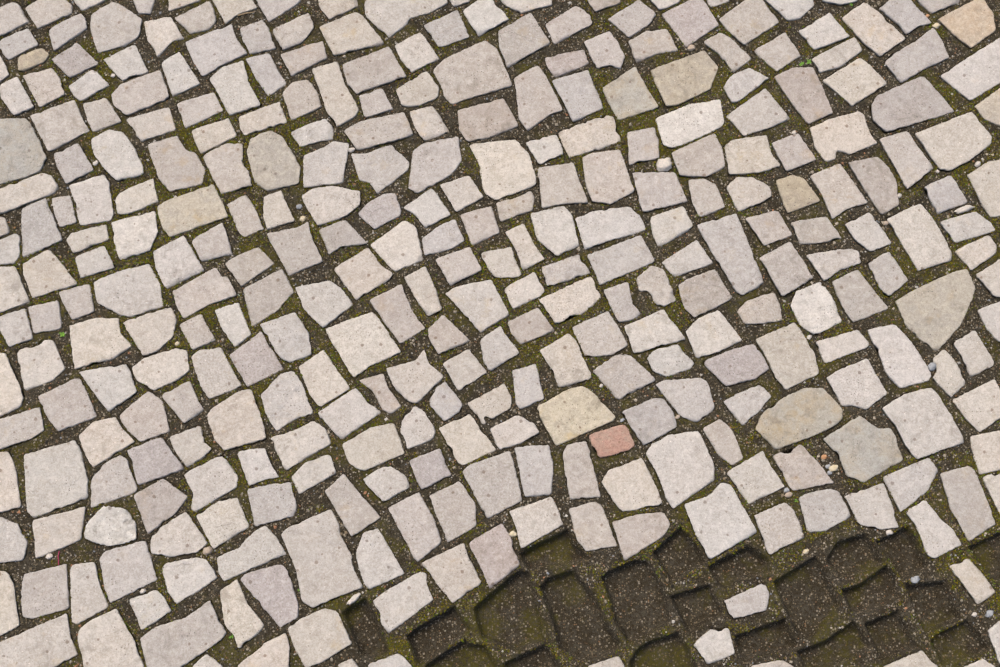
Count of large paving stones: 167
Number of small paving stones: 143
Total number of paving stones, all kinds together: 310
